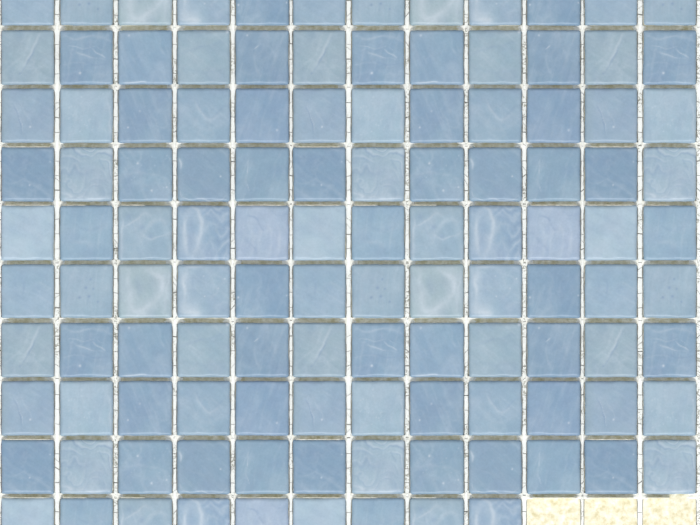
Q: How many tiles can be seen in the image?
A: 117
